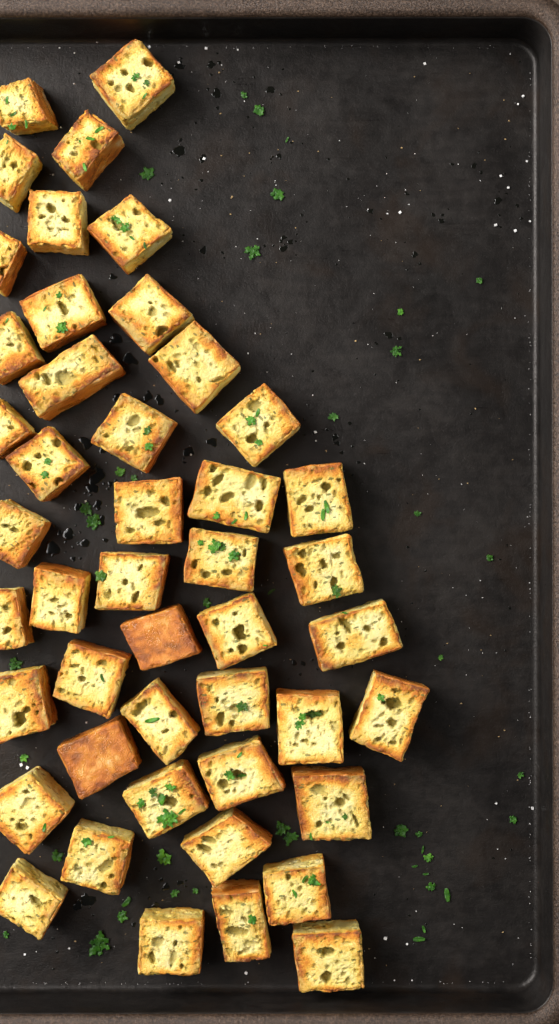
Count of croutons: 46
